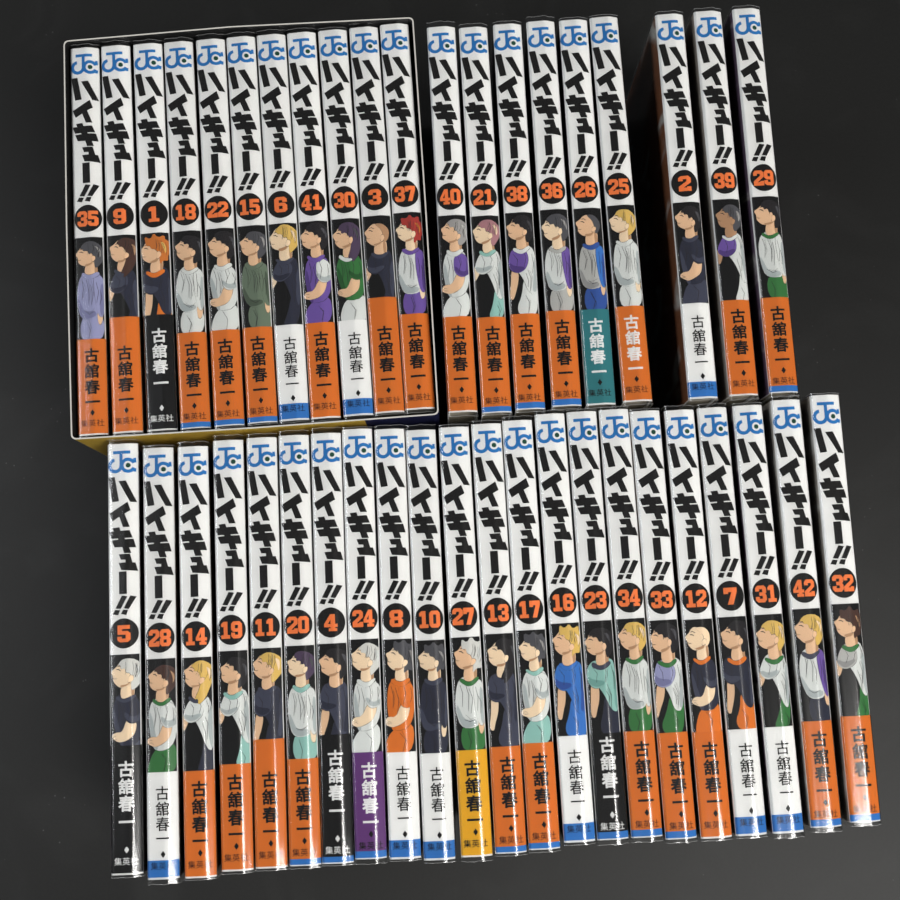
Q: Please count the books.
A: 42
